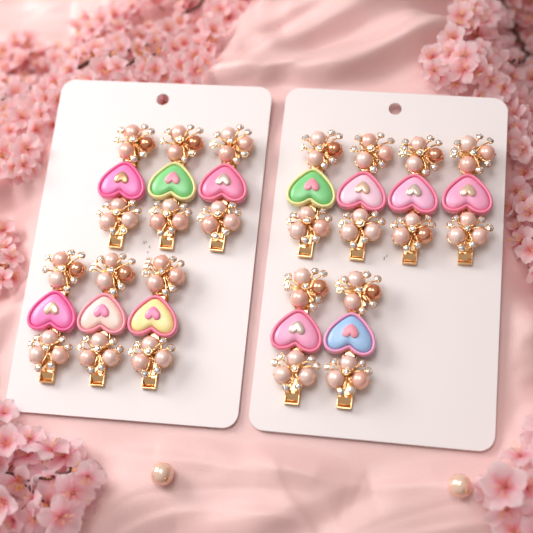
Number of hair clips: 12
